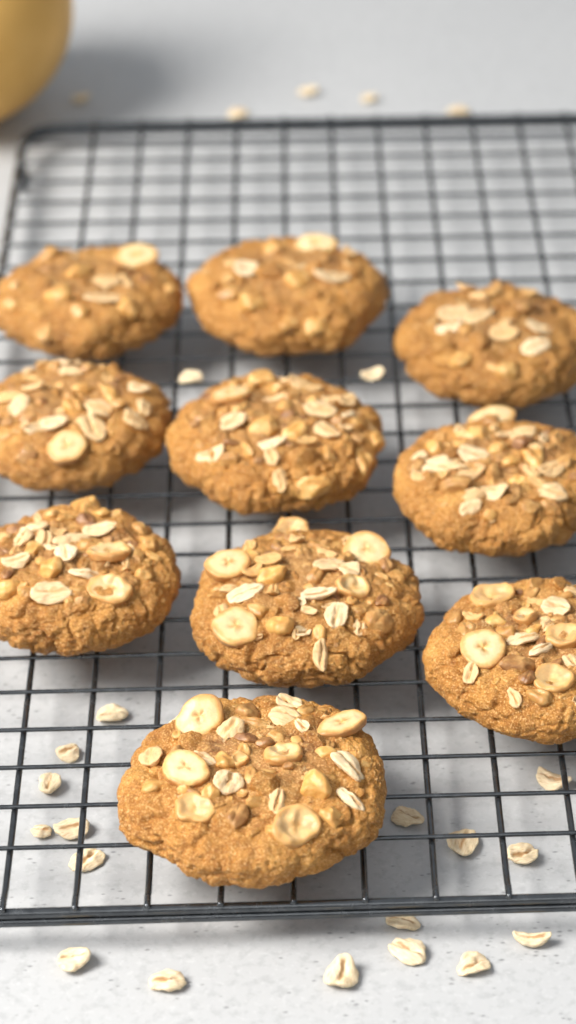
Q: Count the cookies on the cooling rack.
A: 10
